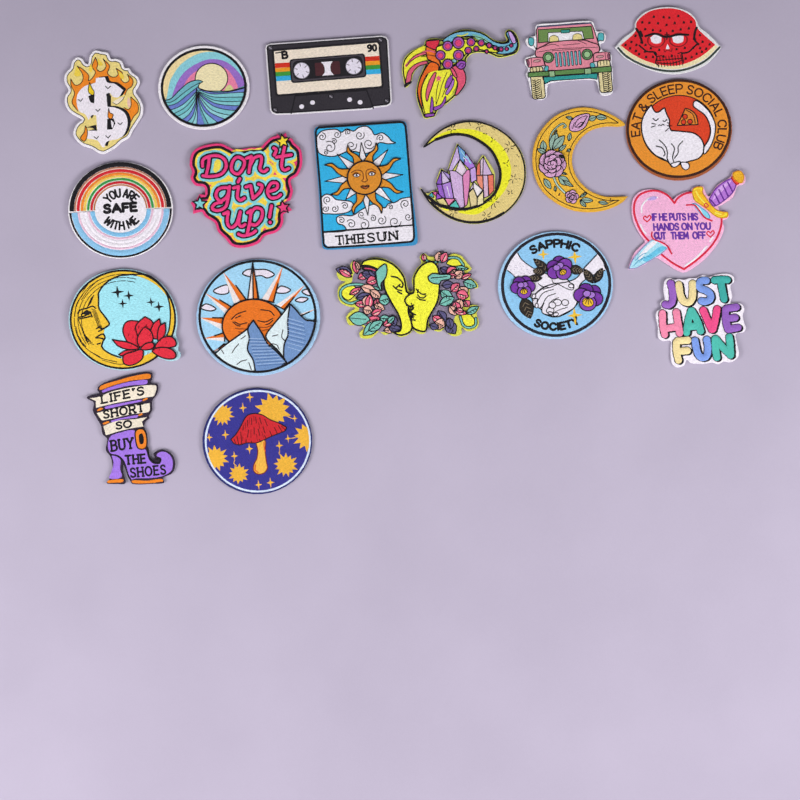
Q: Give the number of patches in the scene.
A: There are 20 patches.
